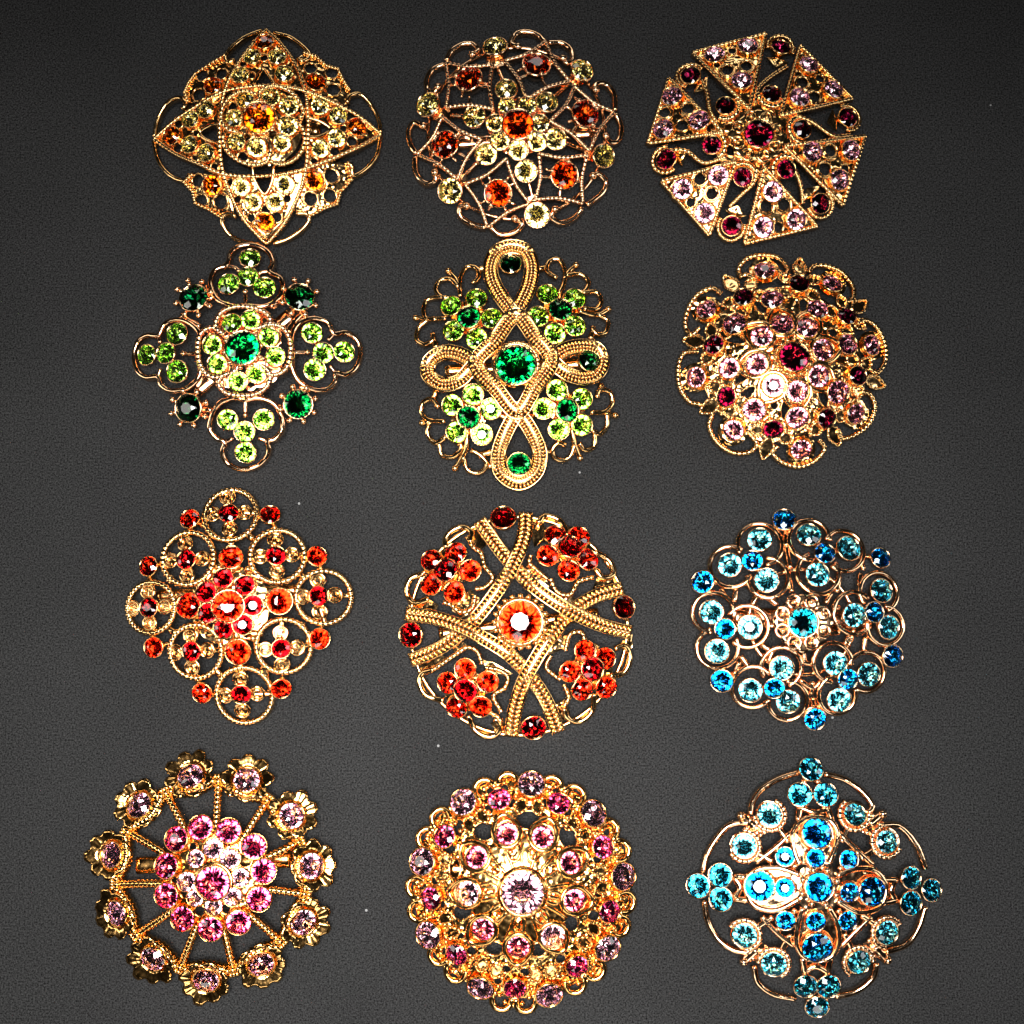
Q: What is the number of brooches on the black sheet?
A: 12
